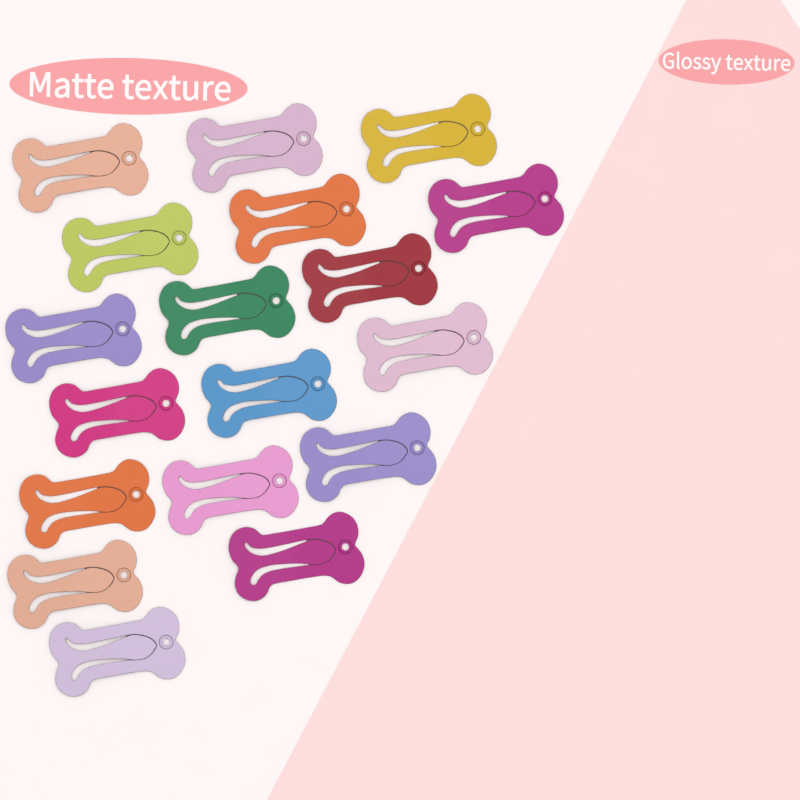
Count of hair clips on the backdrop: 18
